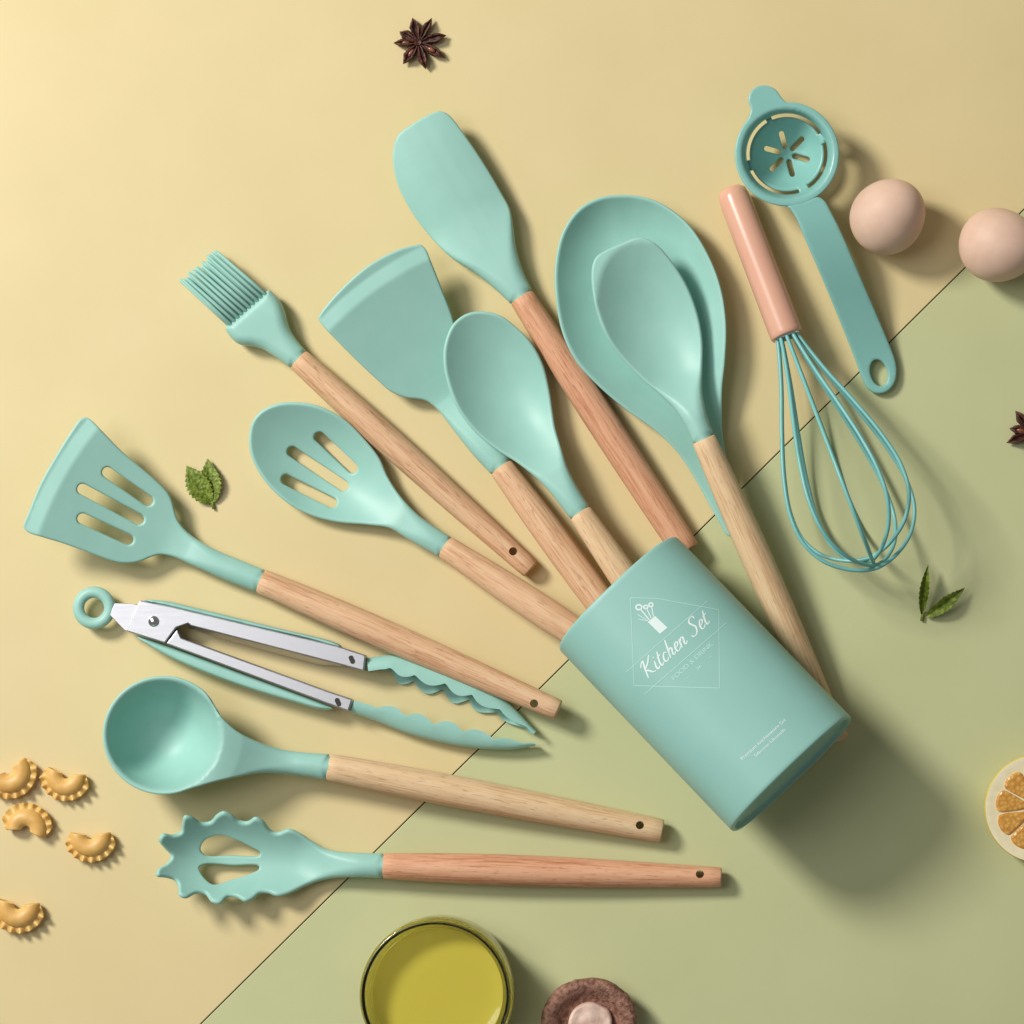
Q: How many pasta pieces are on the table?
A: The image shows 5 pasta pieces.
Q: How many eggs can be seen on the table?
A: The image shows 2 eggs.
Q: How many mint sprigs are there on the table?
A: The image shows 2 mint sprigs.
